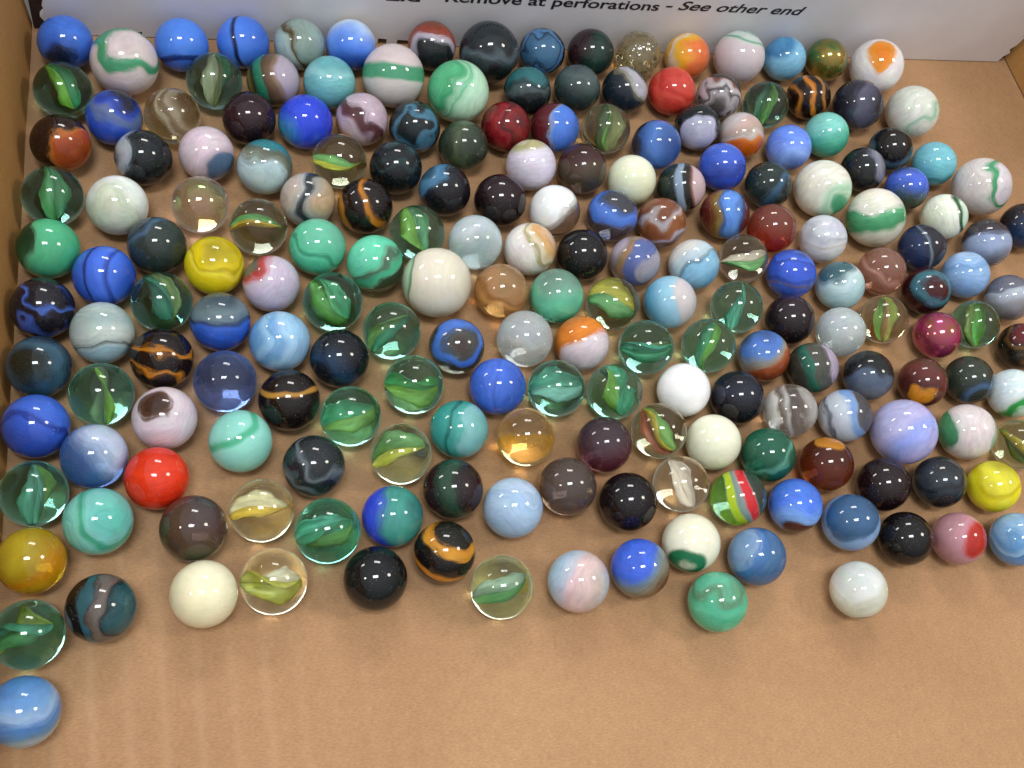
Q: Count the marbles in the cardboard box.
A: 200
